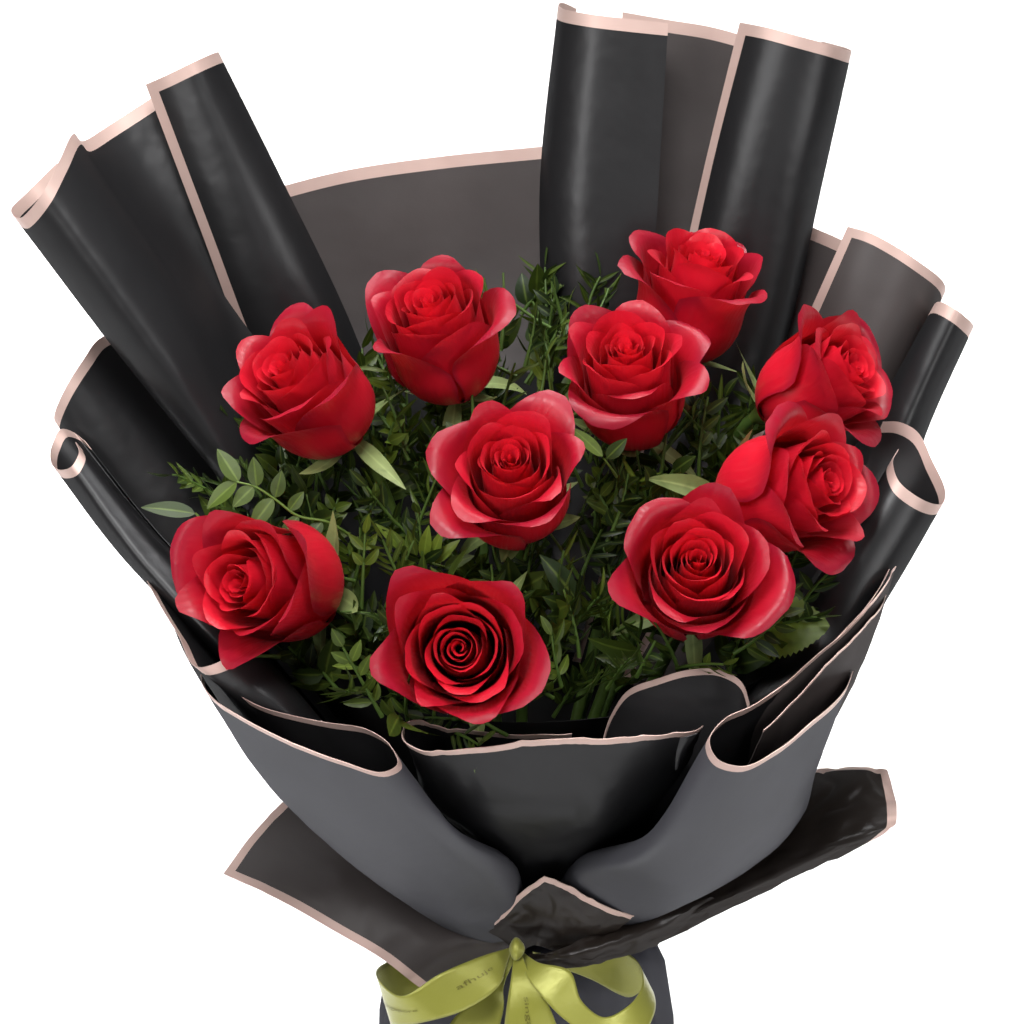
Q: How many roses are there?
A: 10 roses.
